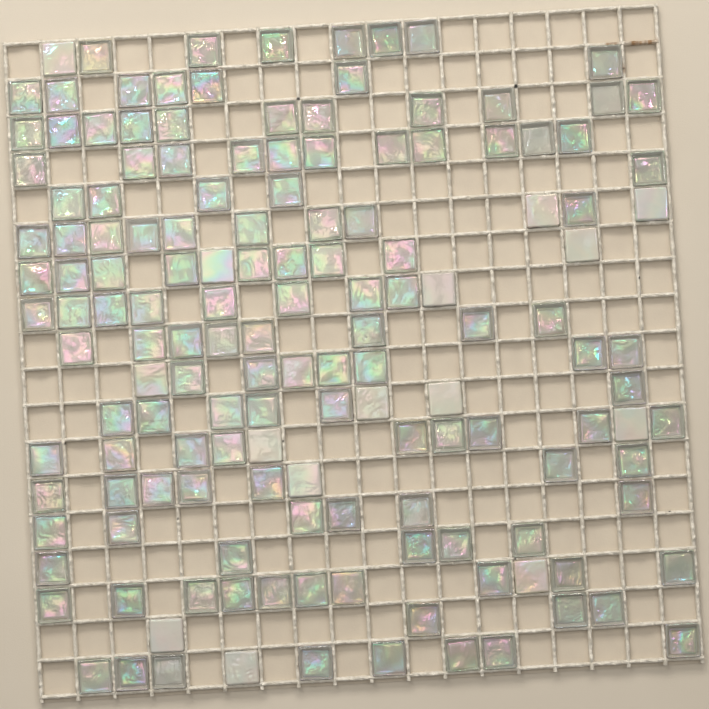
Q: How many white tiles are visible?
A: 15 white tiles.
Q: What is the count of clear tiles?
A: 134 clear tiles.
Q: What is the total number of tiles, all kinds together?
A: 149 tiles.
